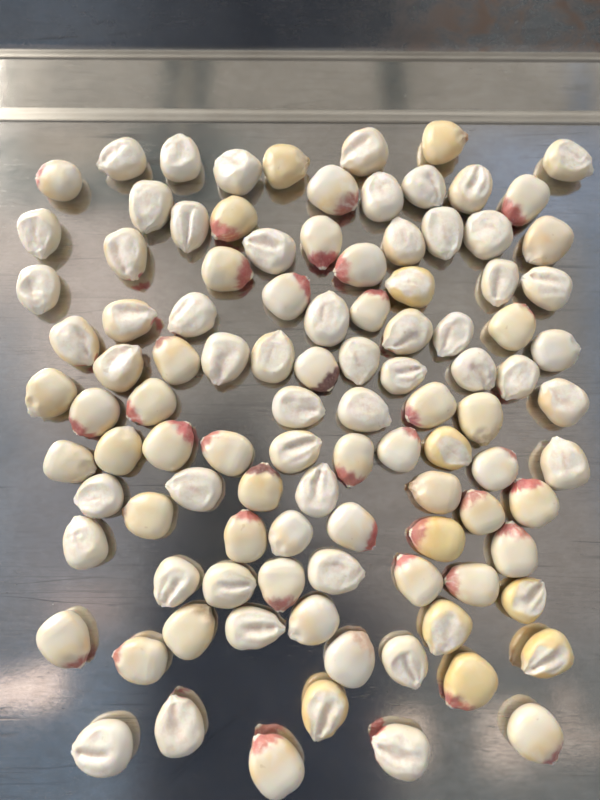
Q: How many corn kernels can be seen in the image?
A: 104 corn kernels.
